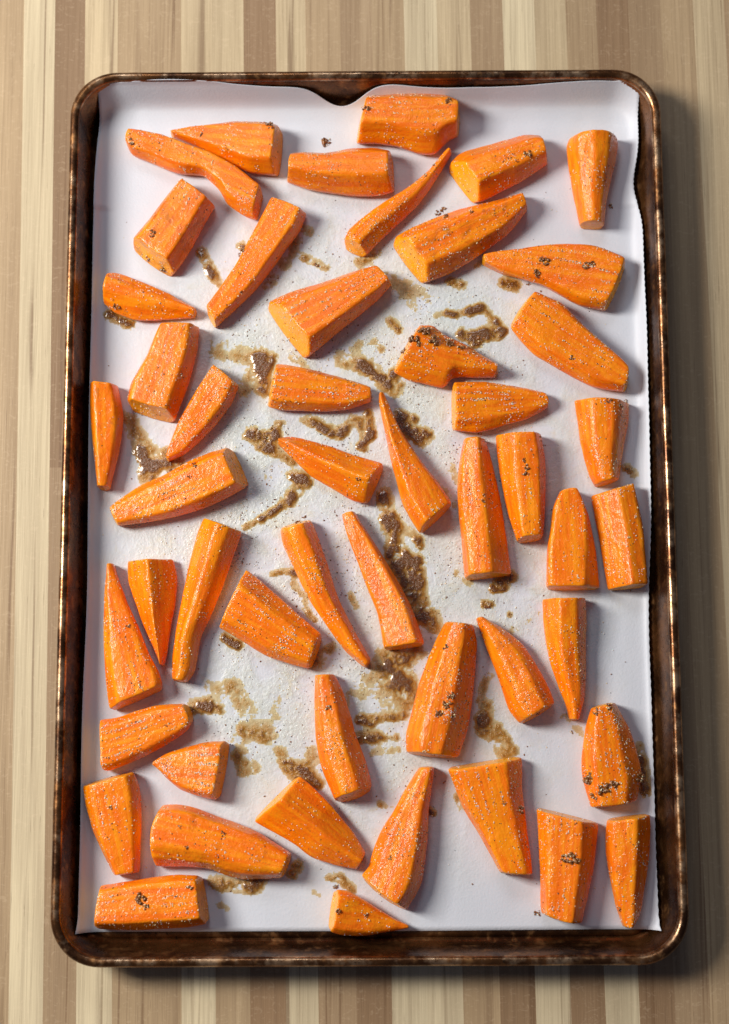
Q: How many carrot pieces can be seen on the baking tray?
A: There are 50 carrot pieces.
